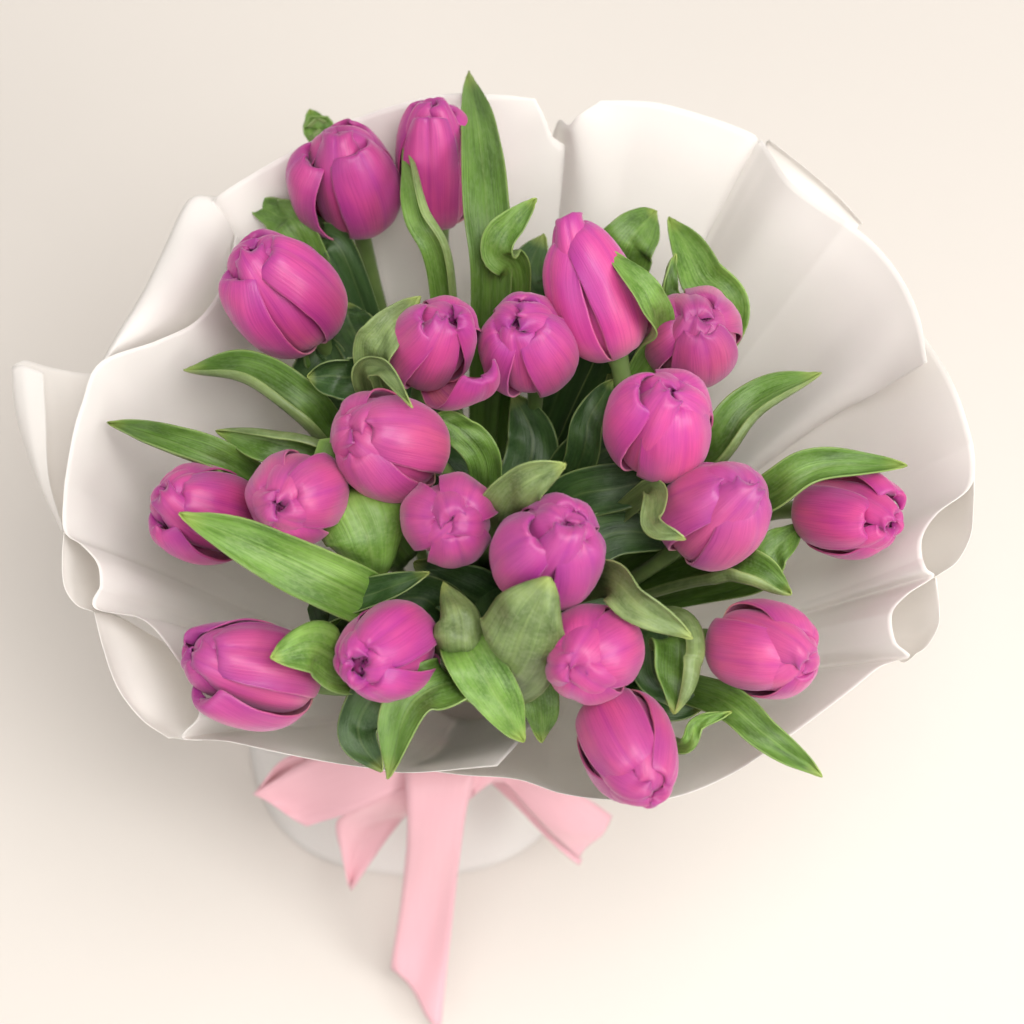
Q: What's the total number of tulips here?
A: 20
